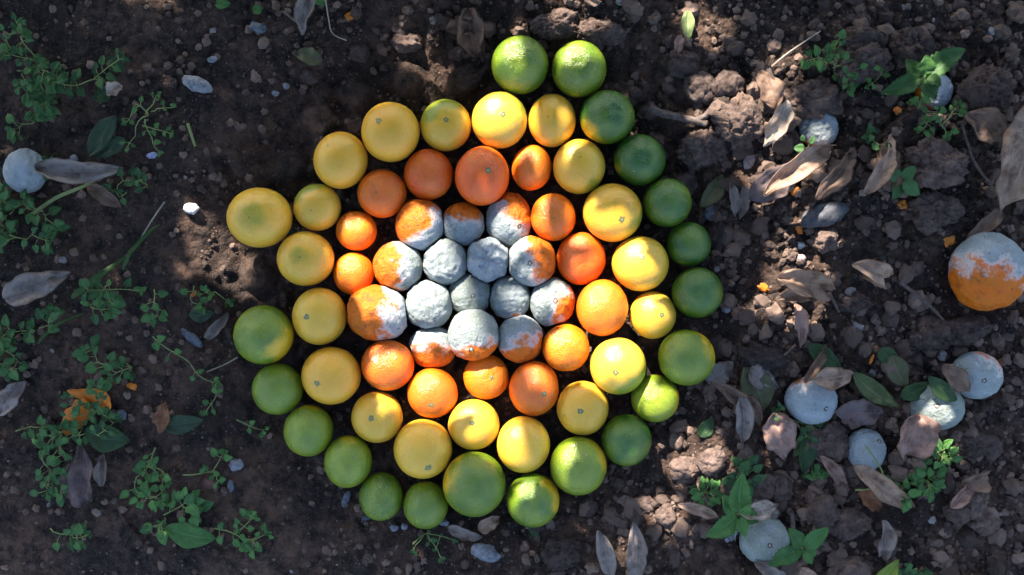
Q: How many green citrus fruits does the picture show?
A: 19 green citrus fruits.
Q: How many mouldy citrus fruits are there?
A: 24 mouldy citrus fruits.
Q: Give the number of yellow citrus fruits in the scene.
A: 20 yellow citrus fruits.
